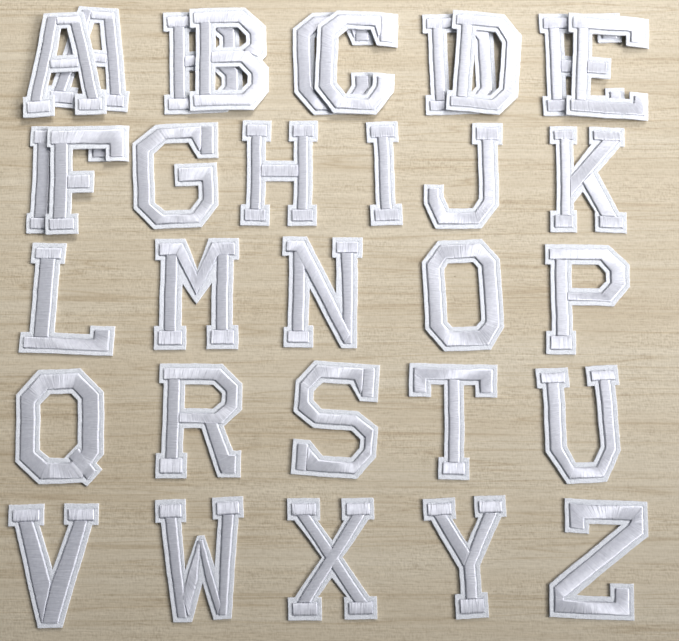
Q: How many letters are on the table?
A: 32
